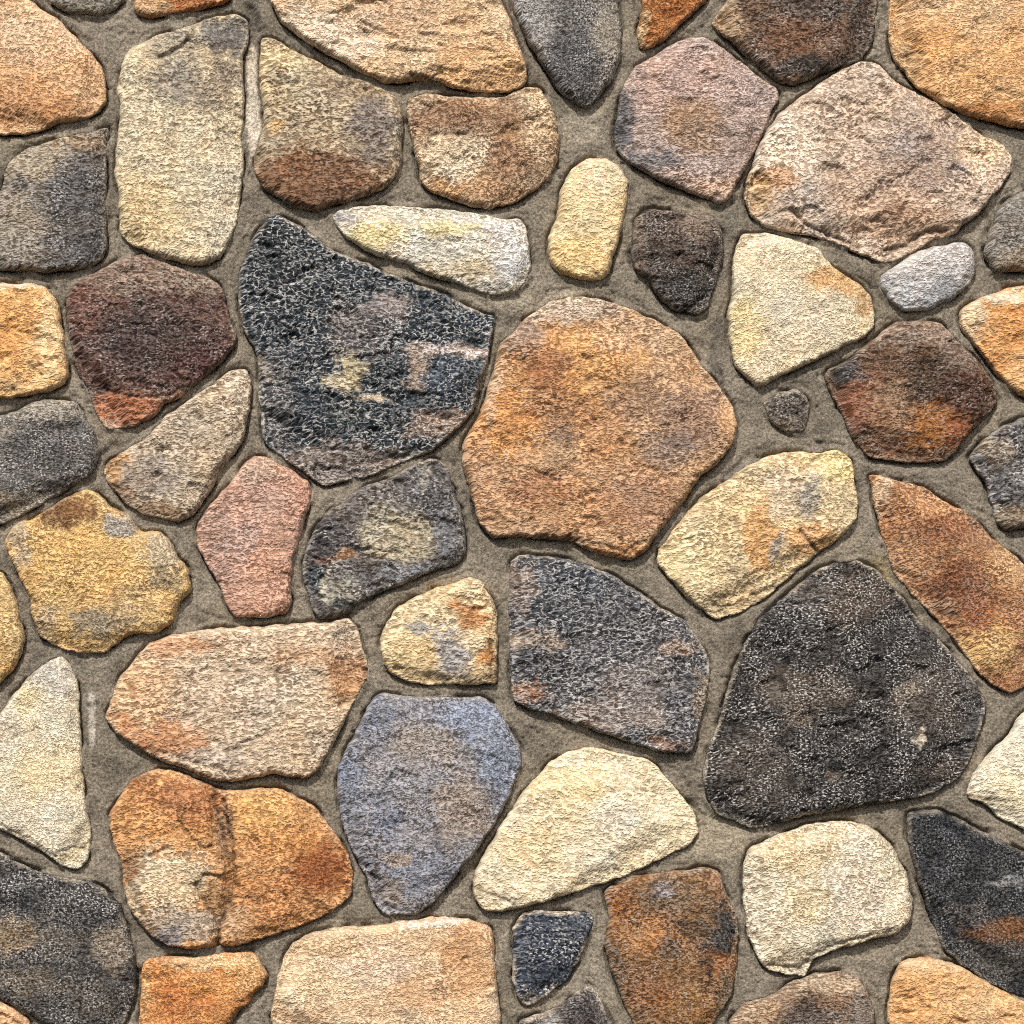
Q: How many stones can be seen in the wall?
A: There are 56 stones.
